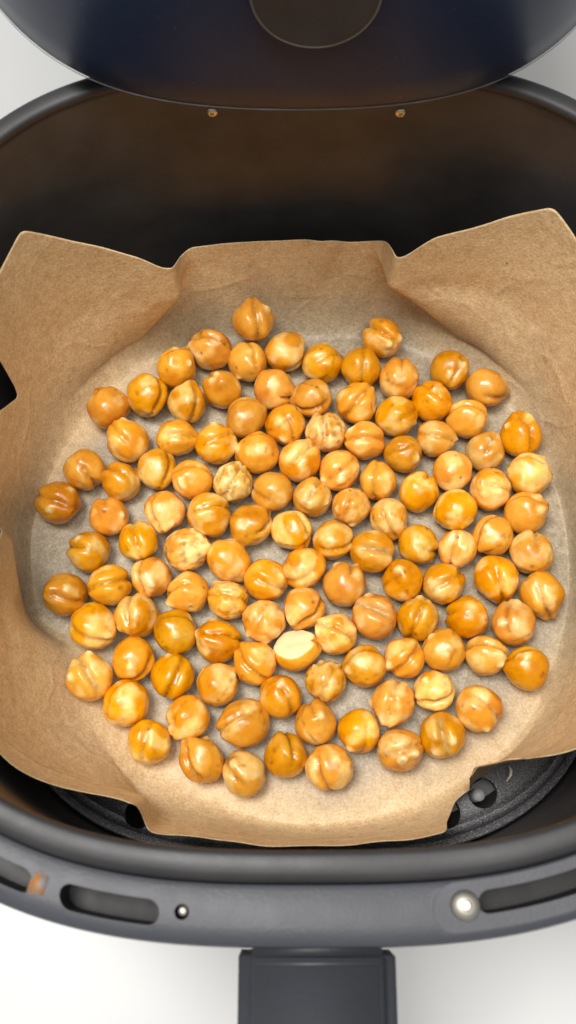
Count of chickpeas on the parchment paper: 118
